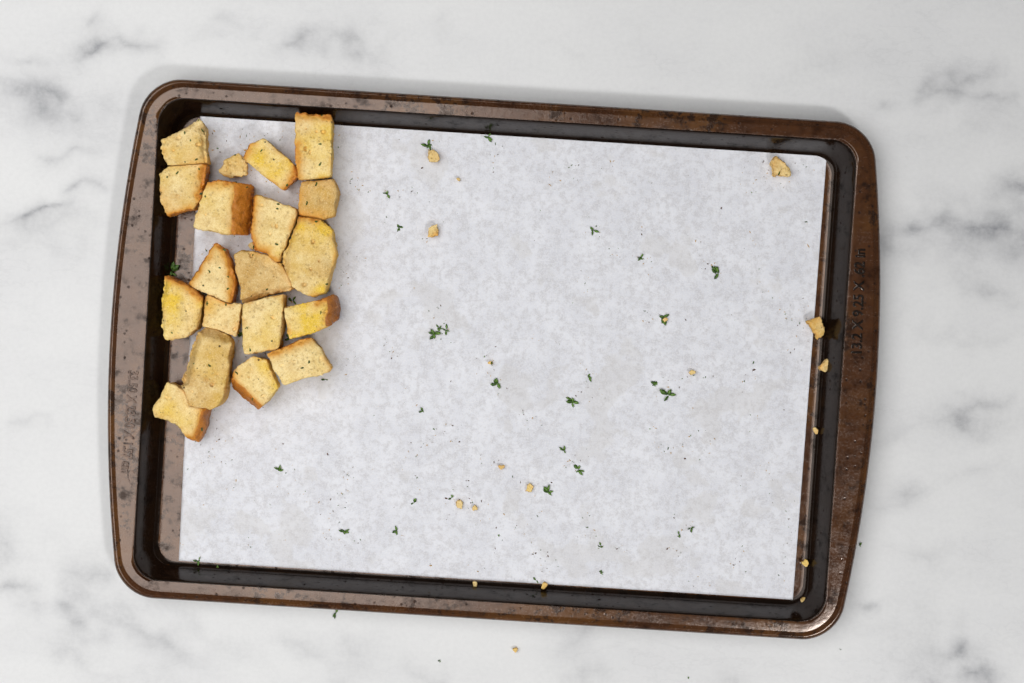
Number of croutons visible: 19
